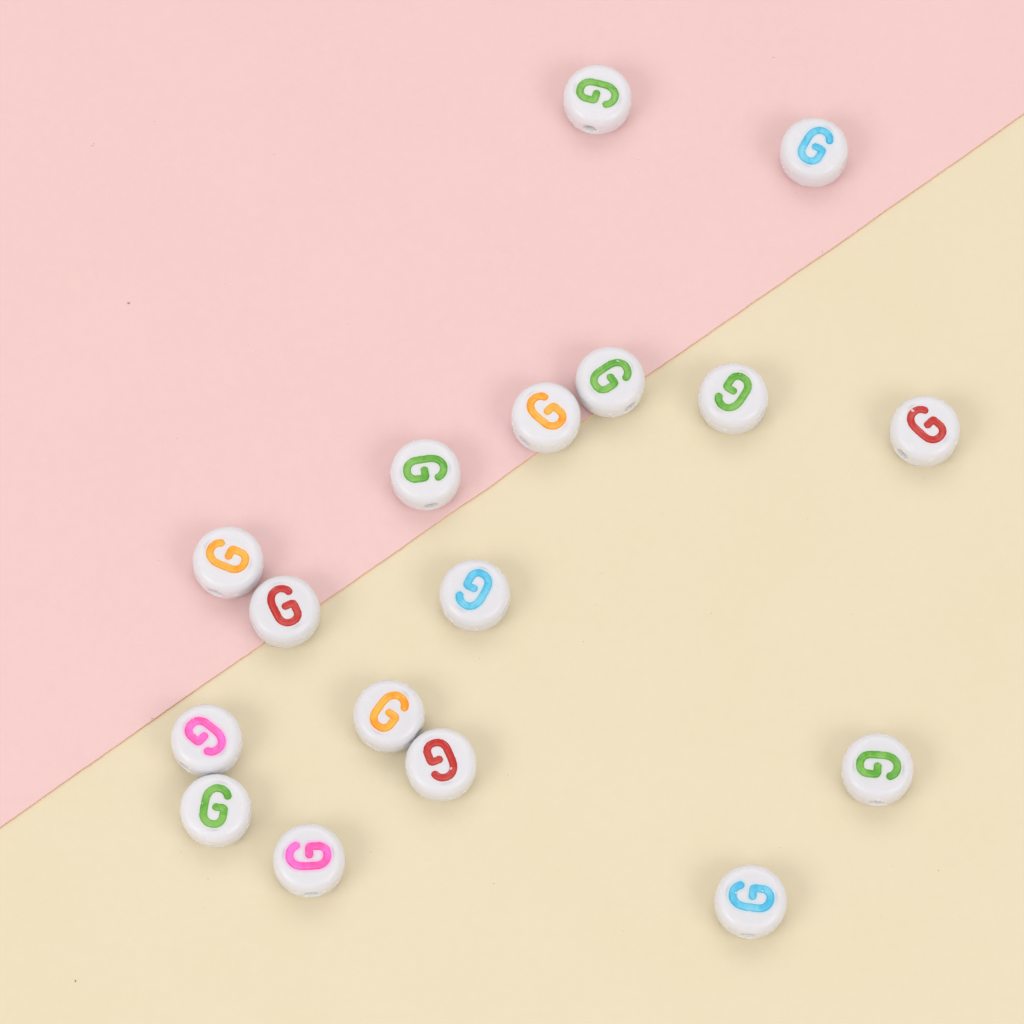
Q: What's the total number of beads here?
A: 17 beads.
